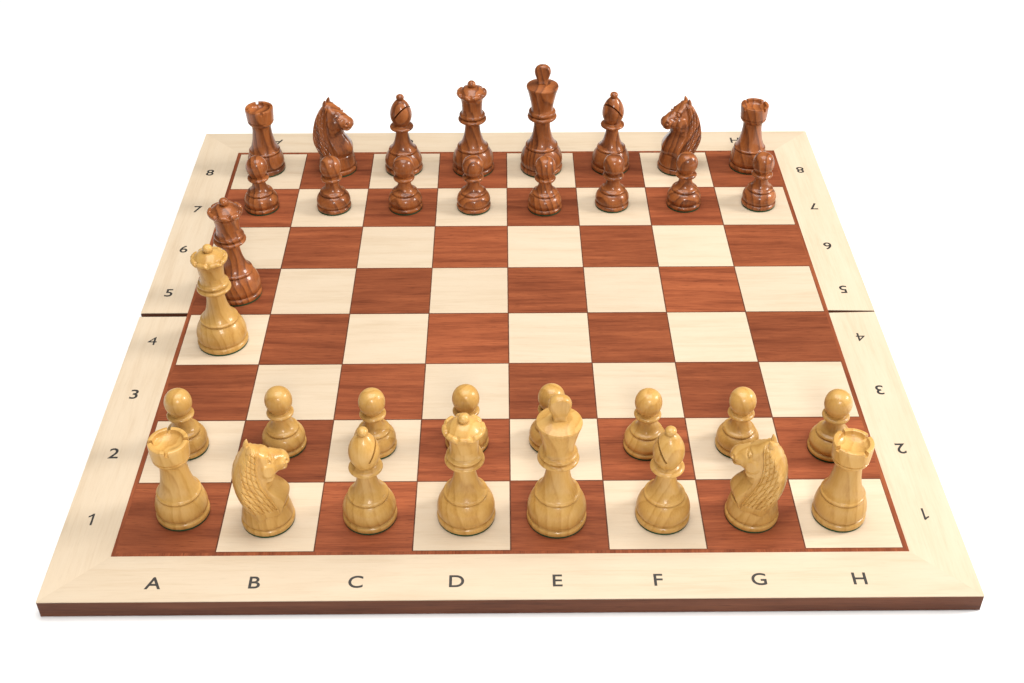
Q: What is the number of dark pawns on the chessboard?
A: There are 8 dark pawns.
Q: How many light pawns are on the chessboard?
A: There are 8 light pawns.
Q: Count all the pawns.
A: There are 16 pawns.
